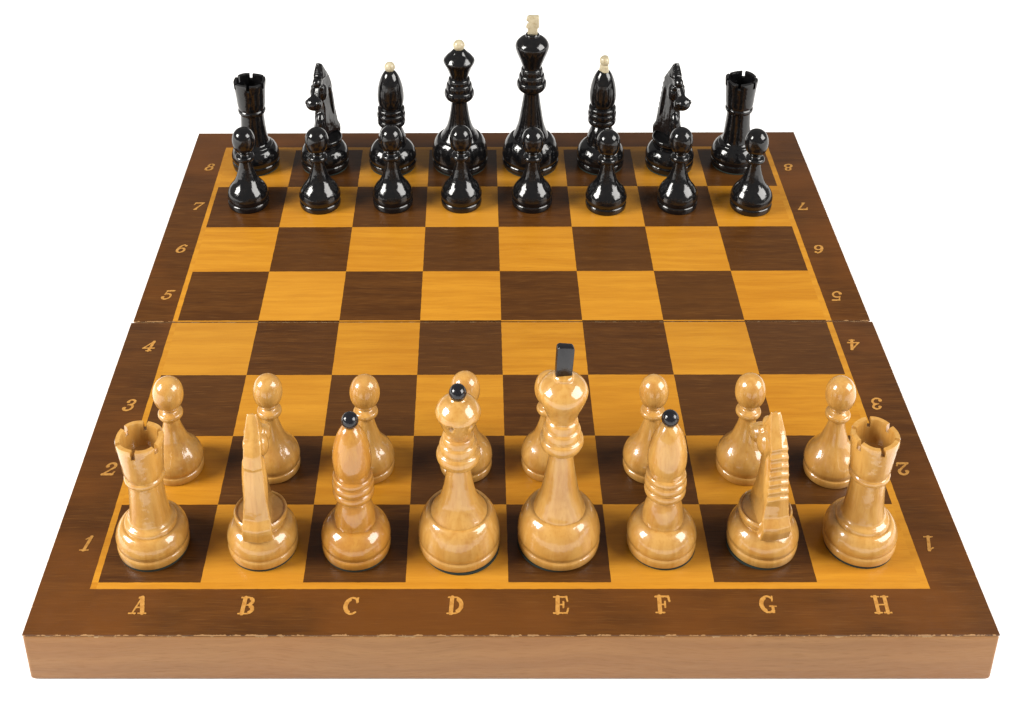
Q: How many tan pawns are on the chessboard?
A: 8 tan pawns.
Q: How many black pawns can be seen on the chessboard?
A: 8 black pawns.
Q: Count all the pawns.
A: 16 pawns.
